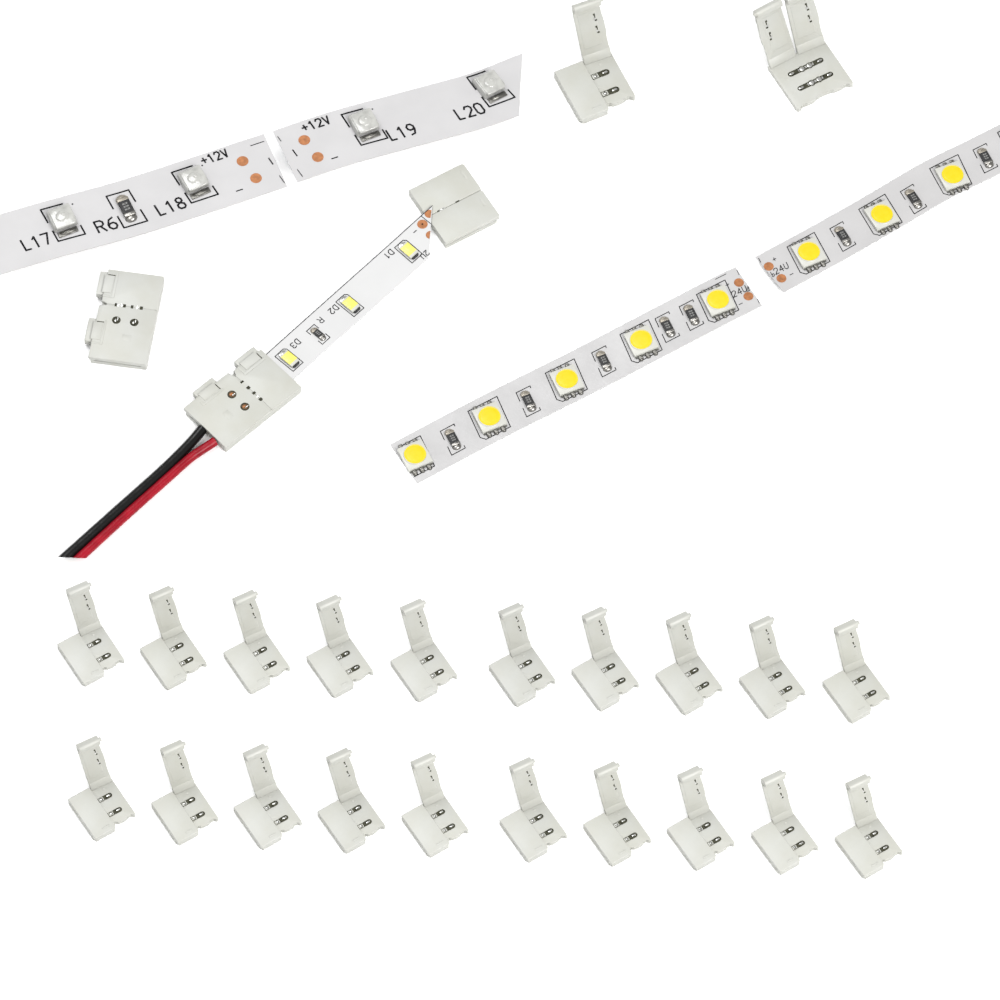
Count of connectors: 25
